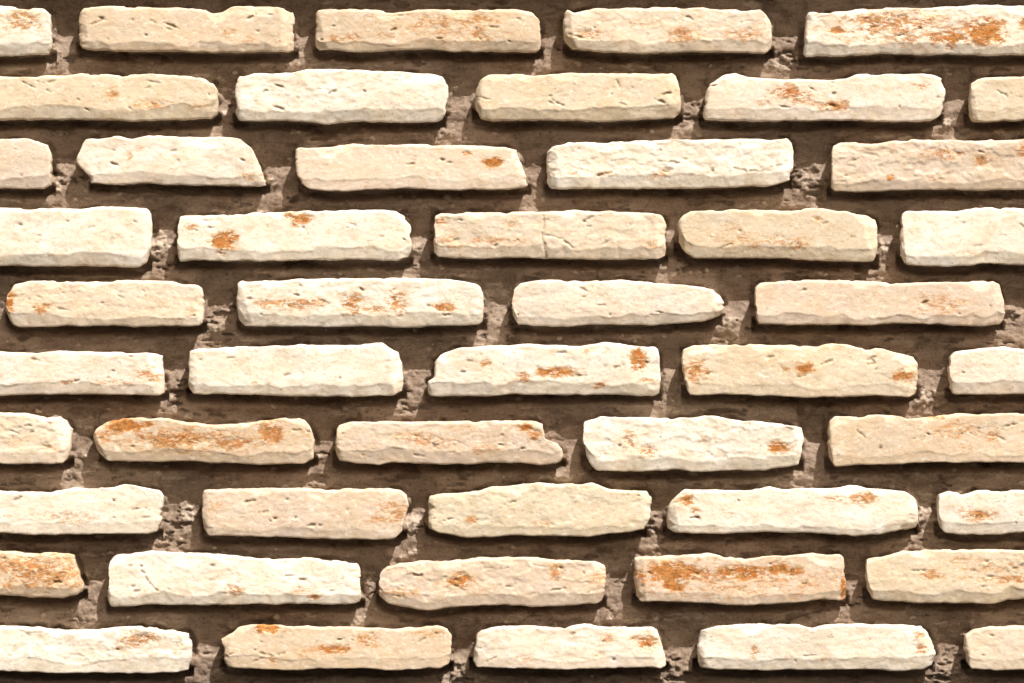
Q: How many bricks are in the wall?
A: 49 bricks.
